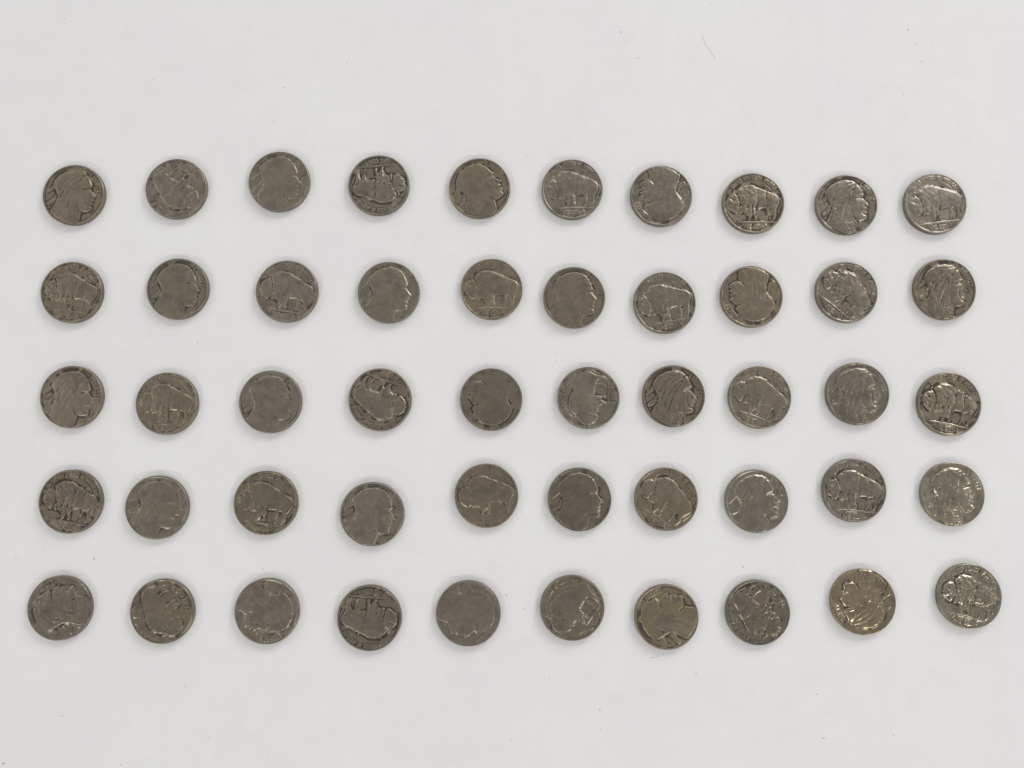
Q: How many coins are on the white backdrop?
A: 50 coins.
